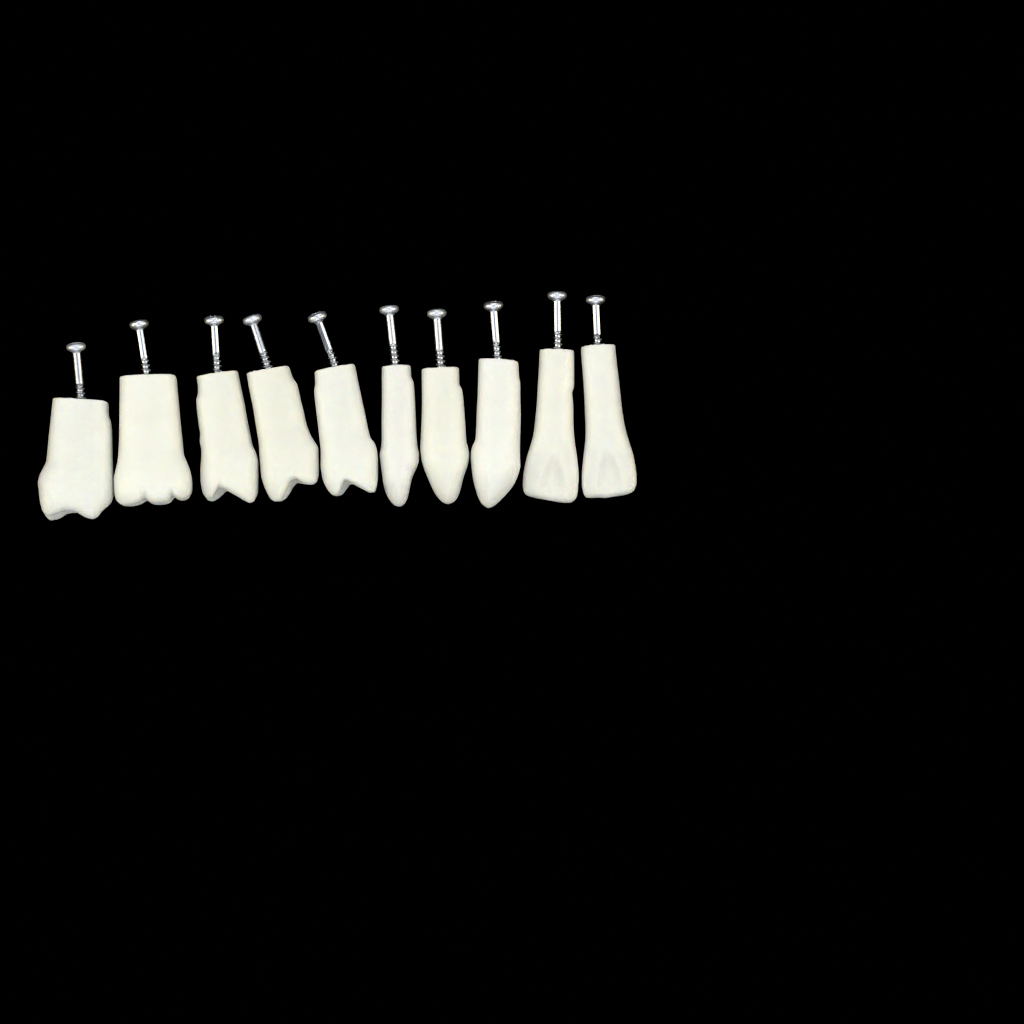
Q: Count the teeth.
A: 10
